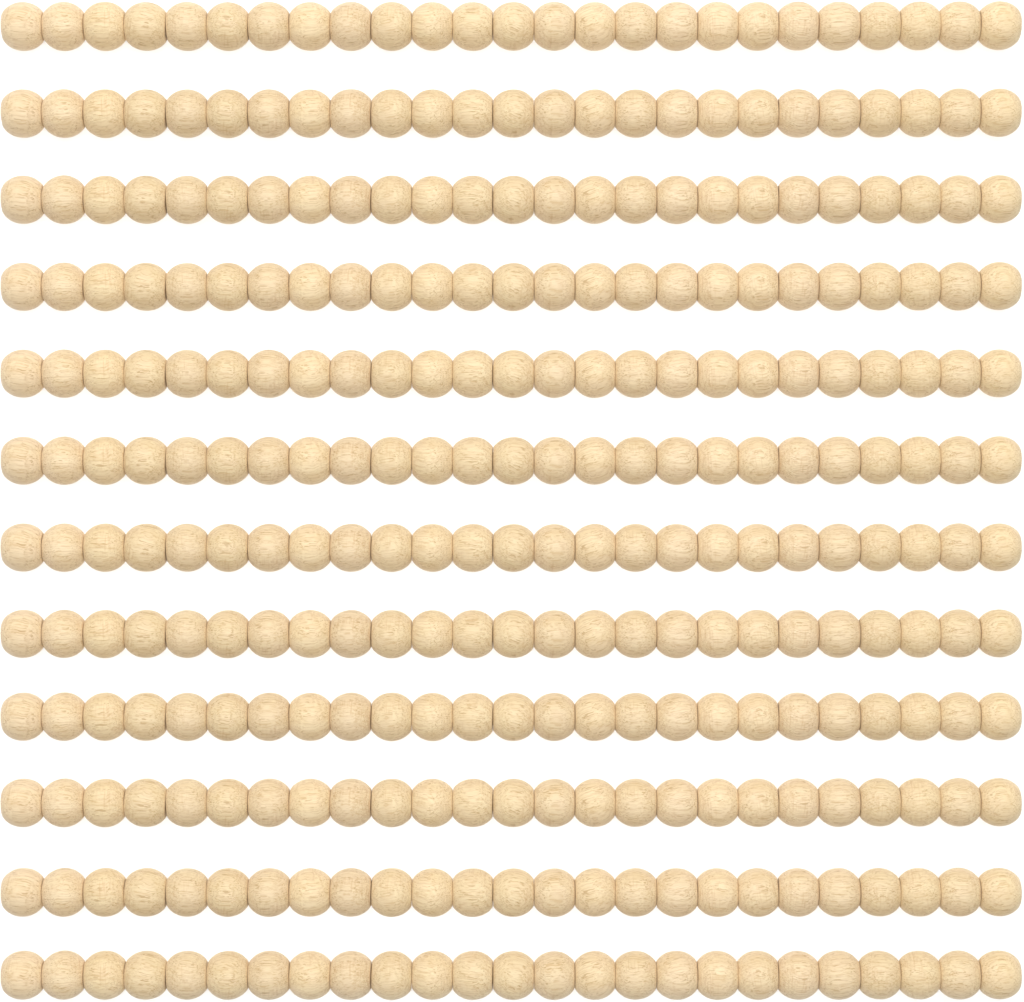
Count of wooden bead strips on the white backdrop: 12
